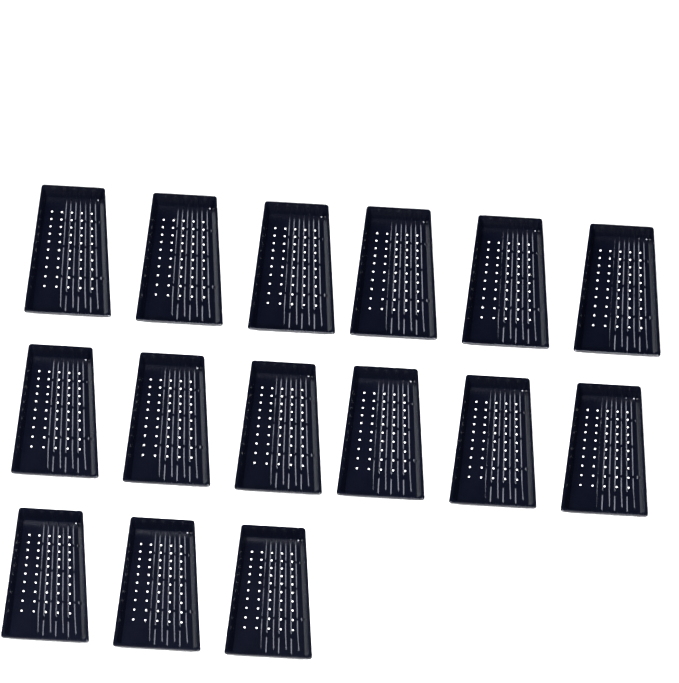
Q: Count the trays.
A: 15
